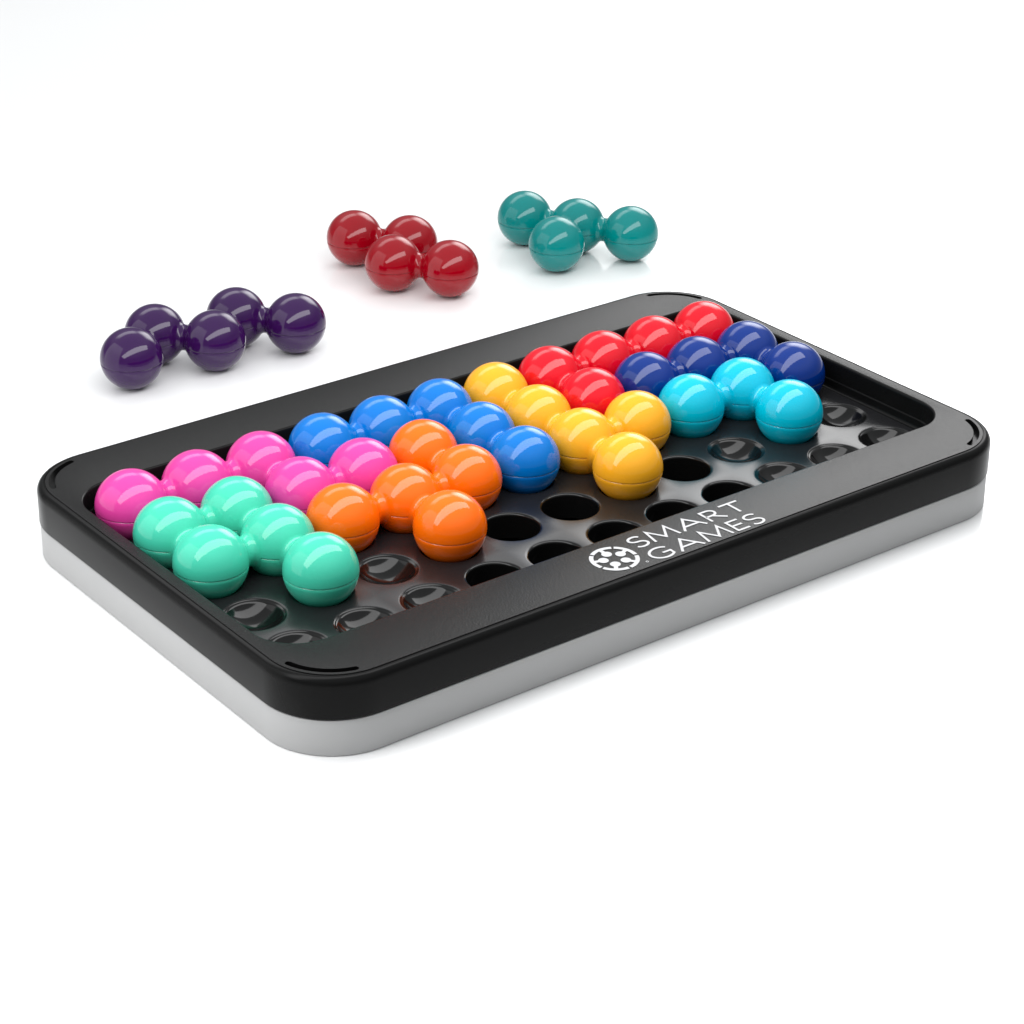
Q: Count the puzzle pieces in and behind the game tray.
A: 11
